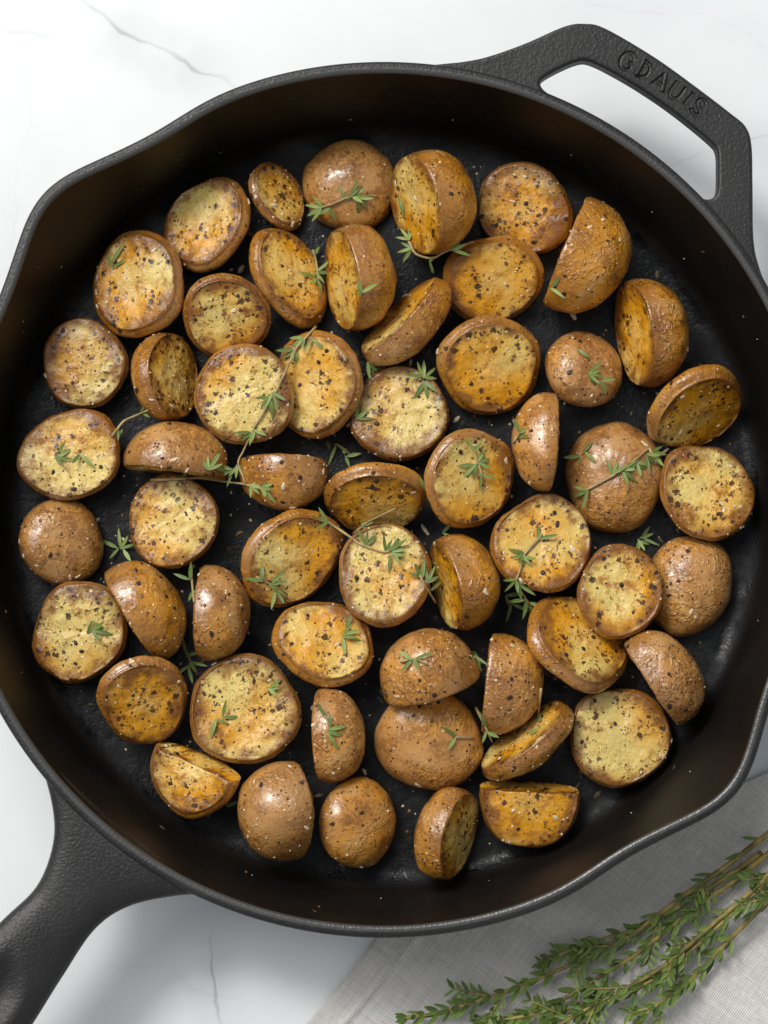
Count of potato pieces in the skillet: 56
